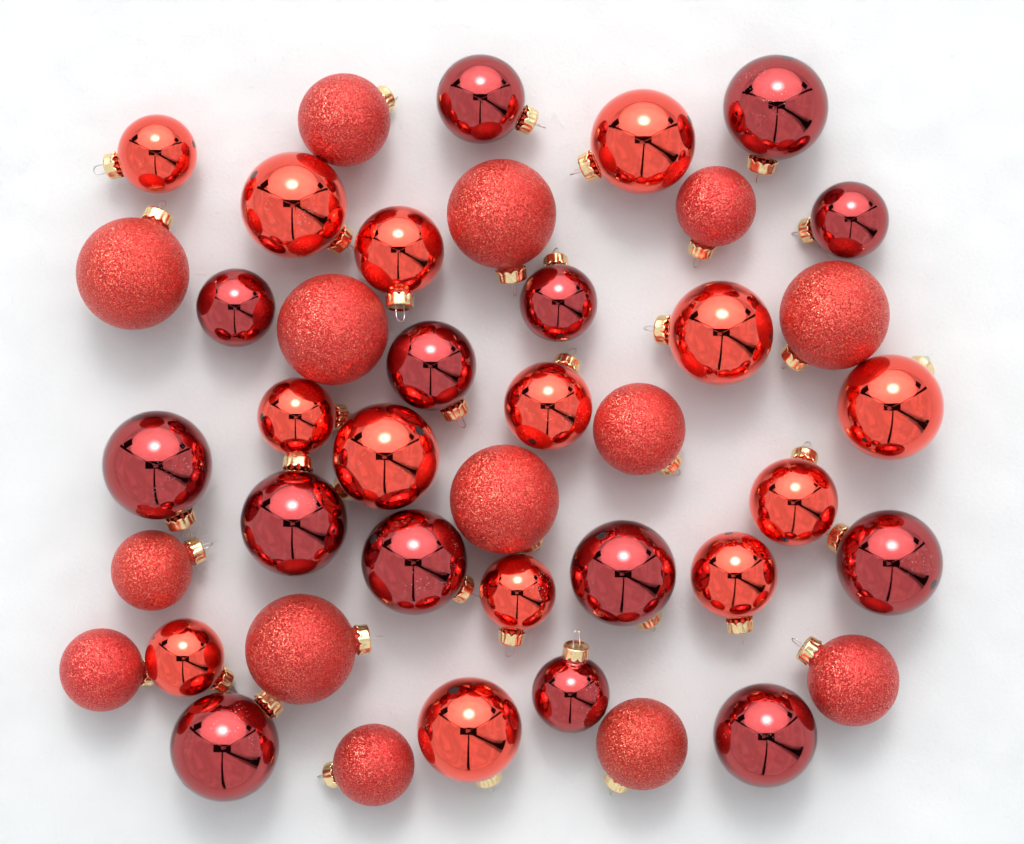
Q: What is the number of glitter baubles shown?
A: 14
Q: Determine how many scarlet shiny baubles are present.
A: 14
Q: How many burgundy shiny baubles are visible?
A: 14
